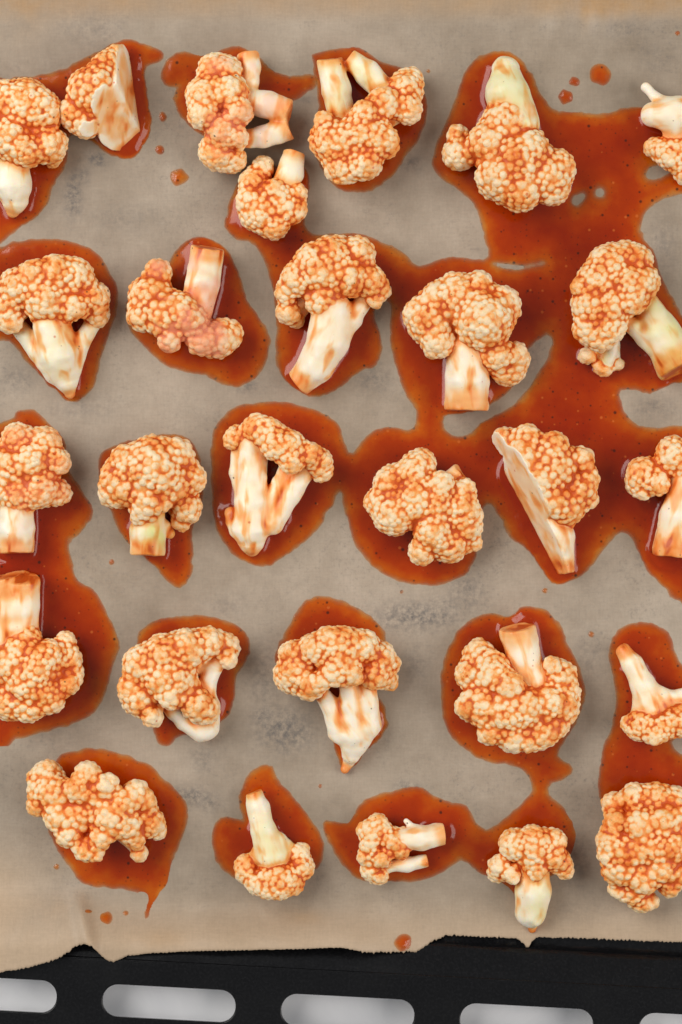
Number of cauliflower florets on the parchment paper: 28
